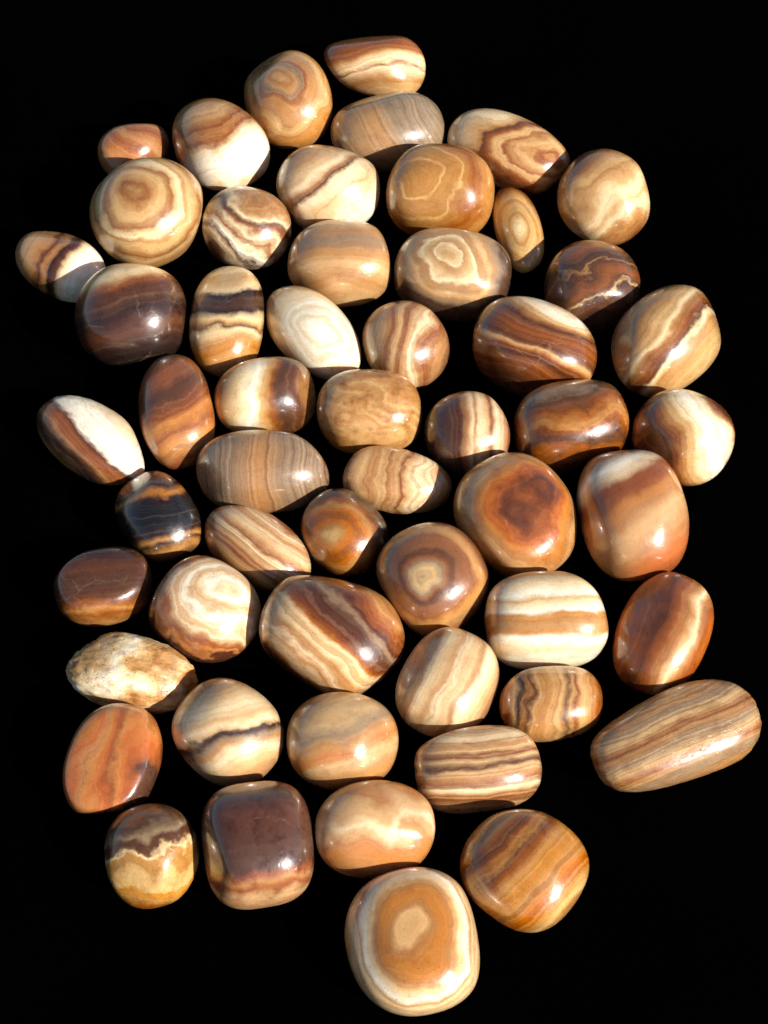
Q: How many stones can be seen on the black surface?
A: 55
